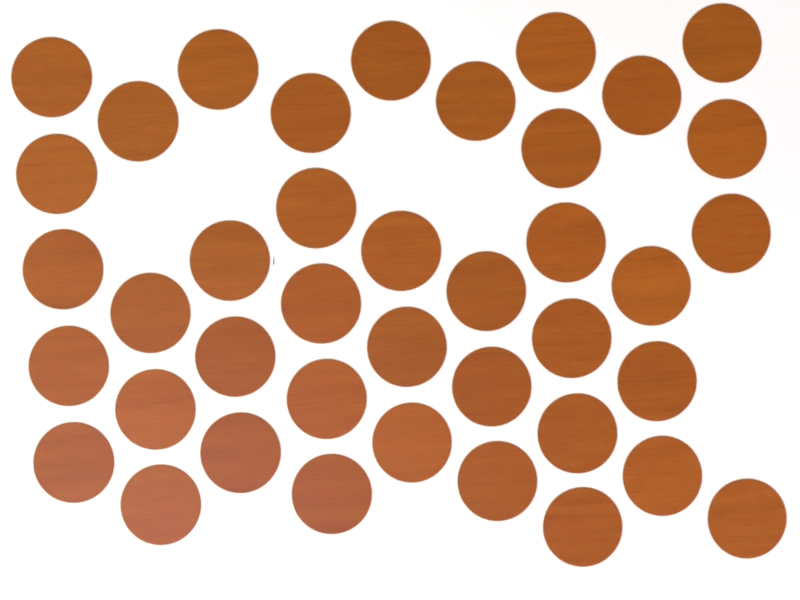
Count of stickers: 40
